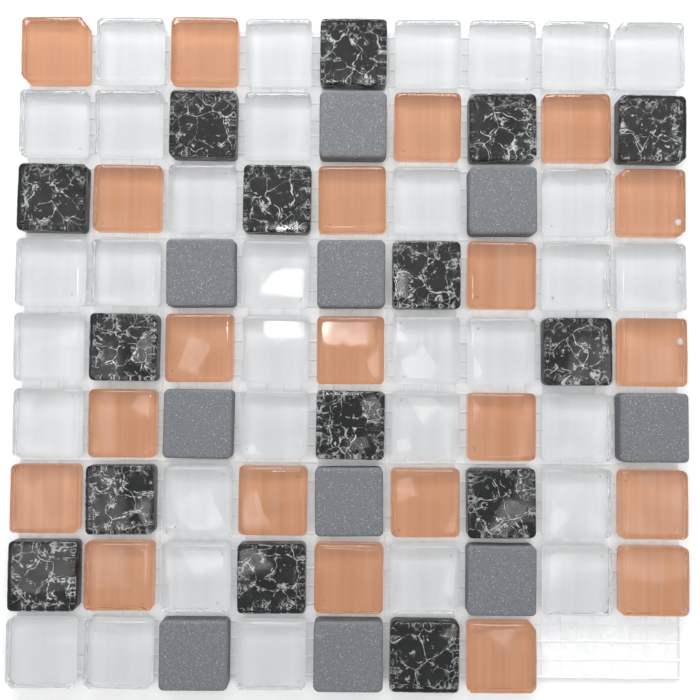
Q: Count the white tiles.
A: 33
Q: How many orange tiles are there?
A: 21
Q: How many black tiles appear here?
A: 15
